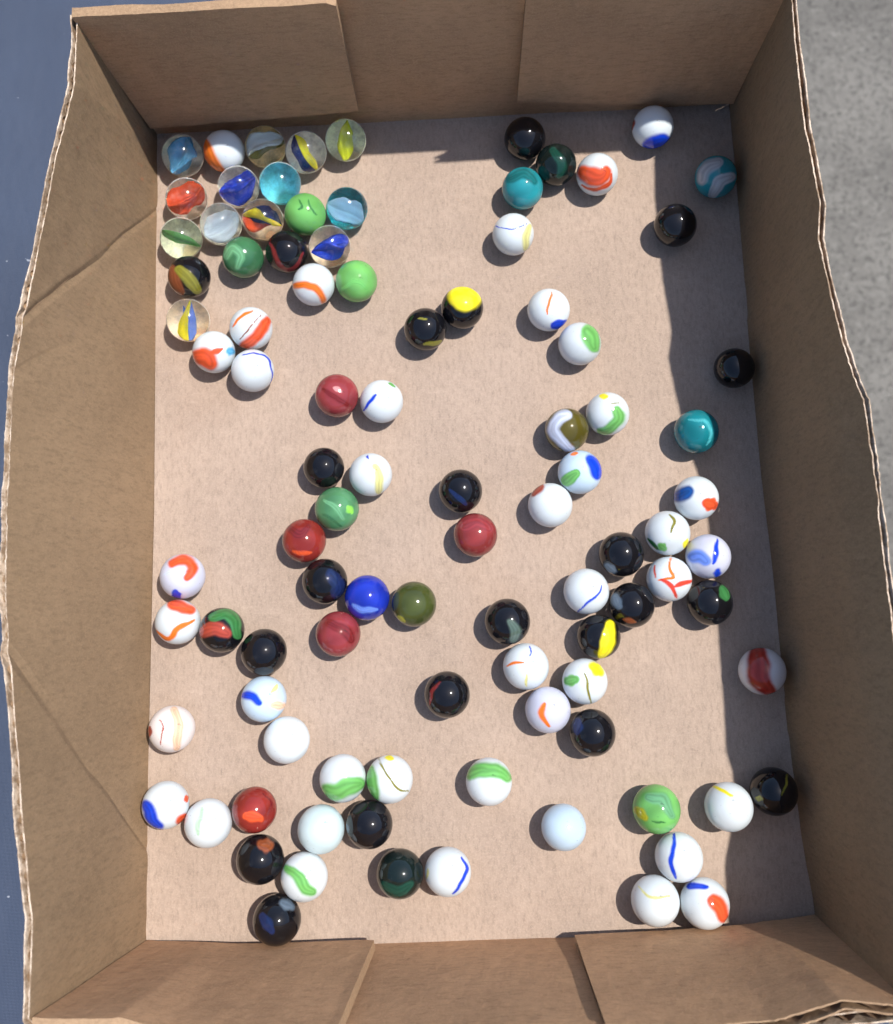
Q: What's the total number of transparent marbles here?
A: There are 13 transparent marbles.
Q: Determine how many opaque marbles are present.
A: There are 83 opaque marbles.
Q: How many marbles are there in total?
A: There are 96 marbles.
